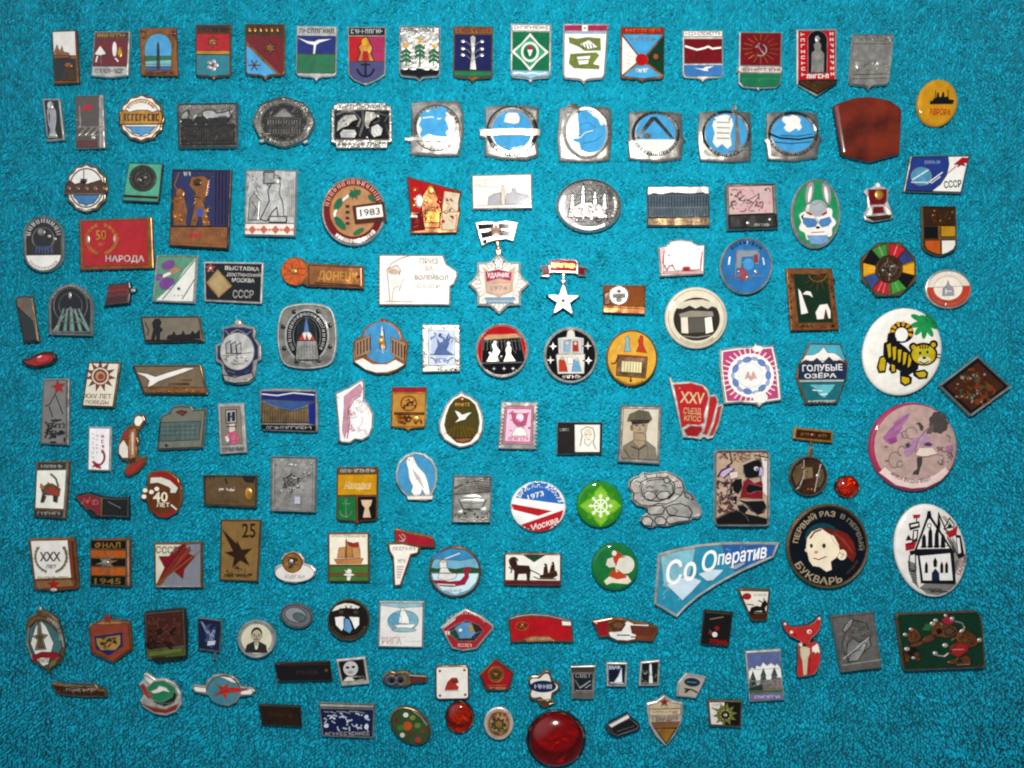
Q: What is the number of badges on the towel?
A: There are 157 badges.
